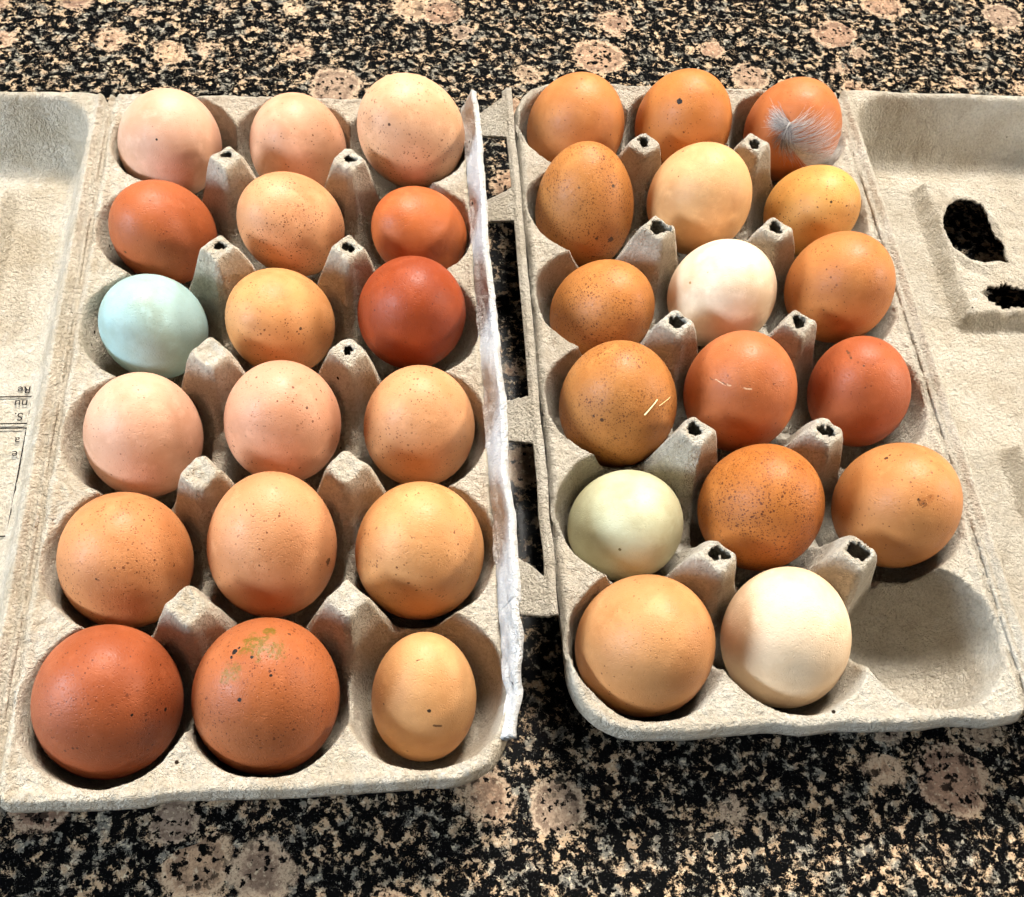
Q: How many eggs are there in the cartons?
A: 35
